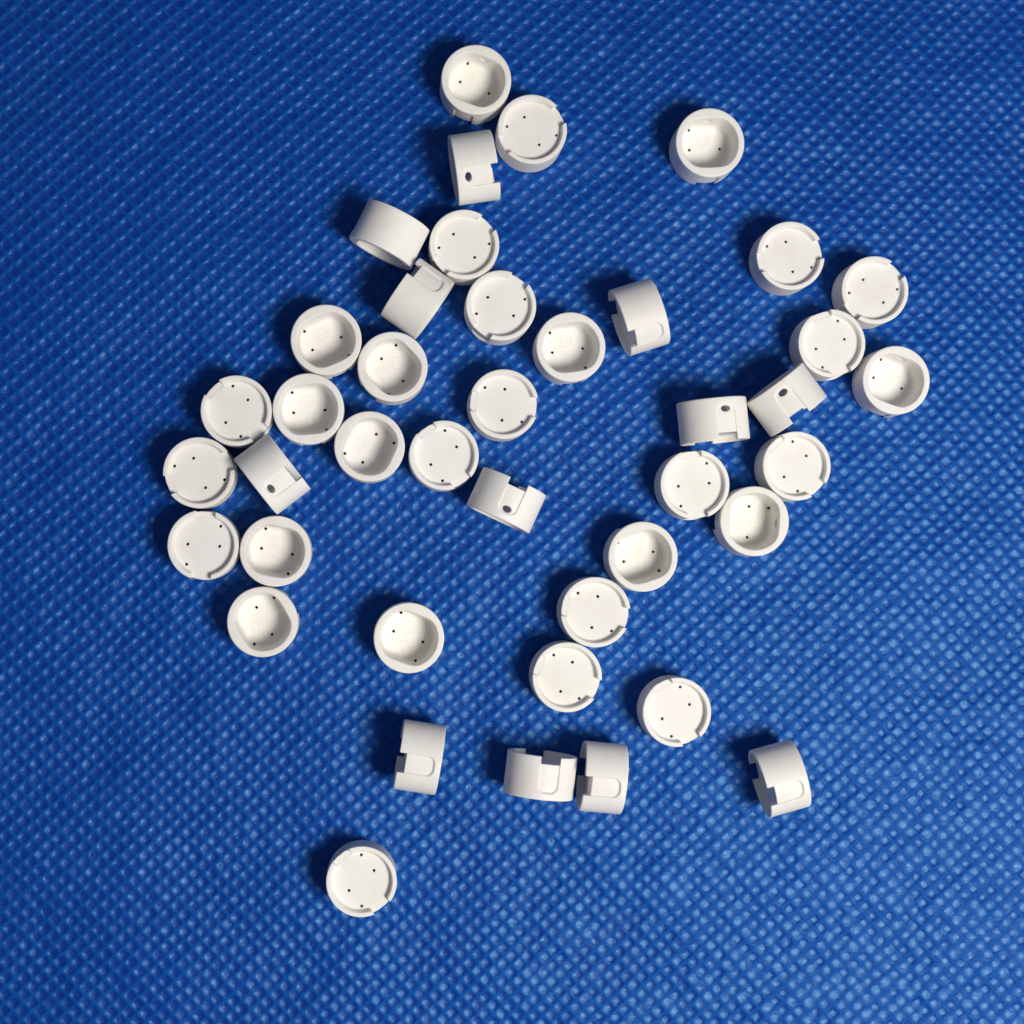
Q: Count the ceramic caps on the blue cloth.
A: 42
